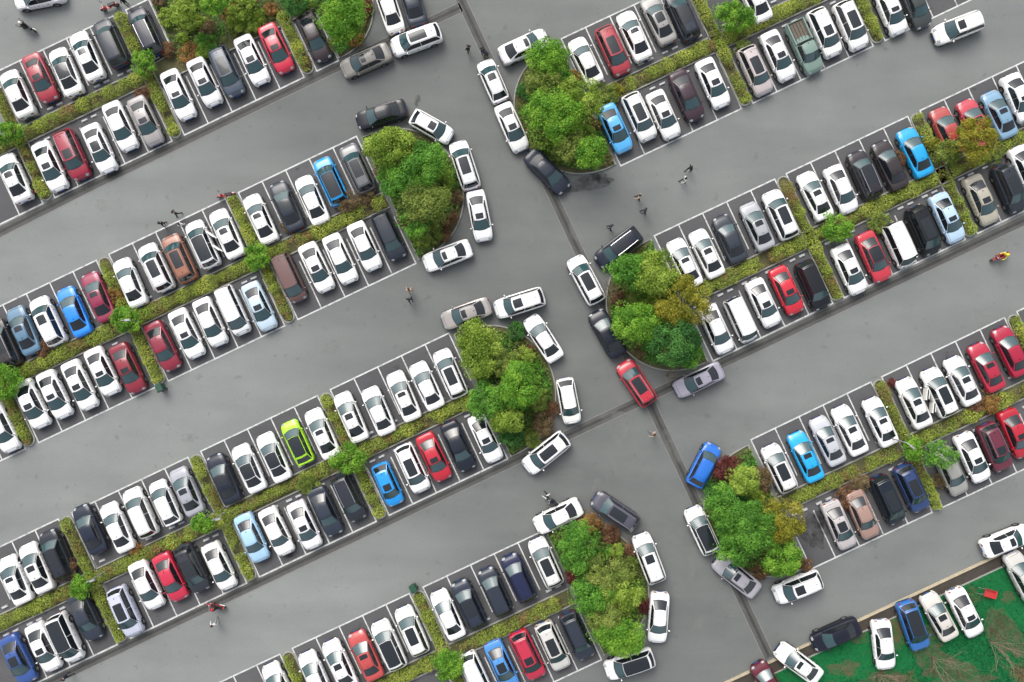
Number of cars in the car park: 200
